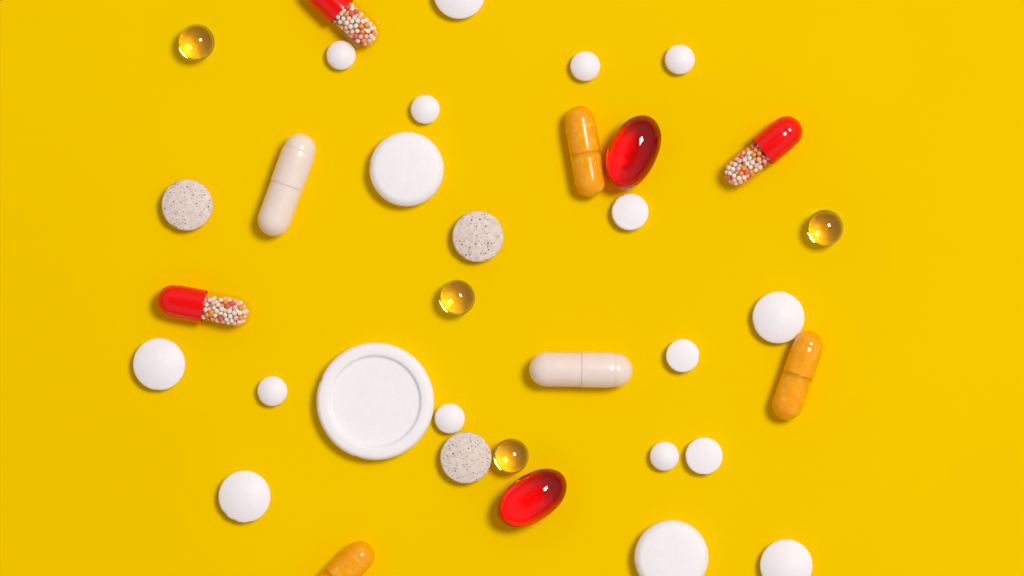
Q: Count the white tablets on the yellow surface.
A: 18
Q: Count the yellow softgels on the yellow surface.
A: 4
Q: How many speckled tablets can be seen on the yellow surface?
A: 3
